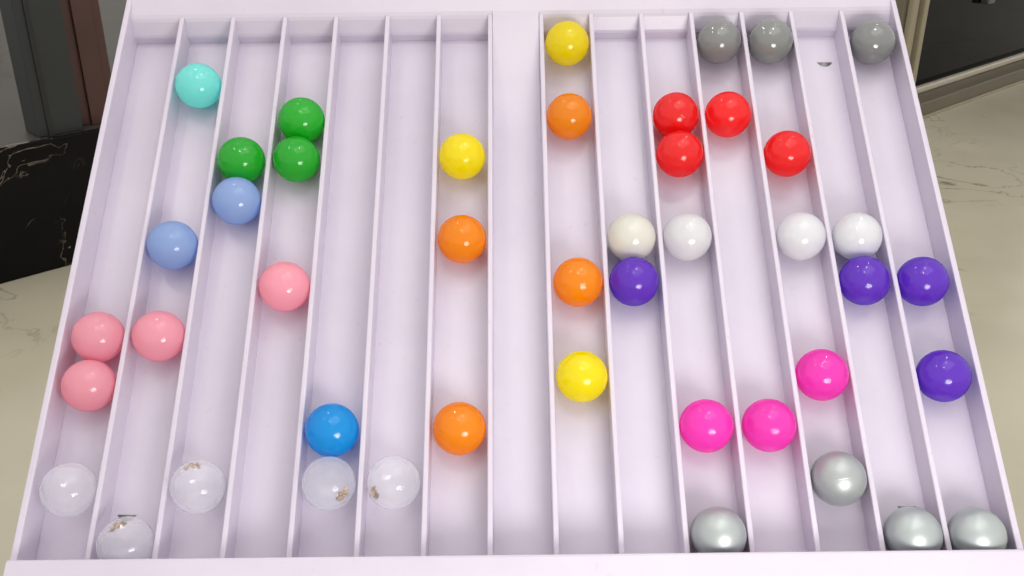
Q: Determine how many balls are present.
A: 45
